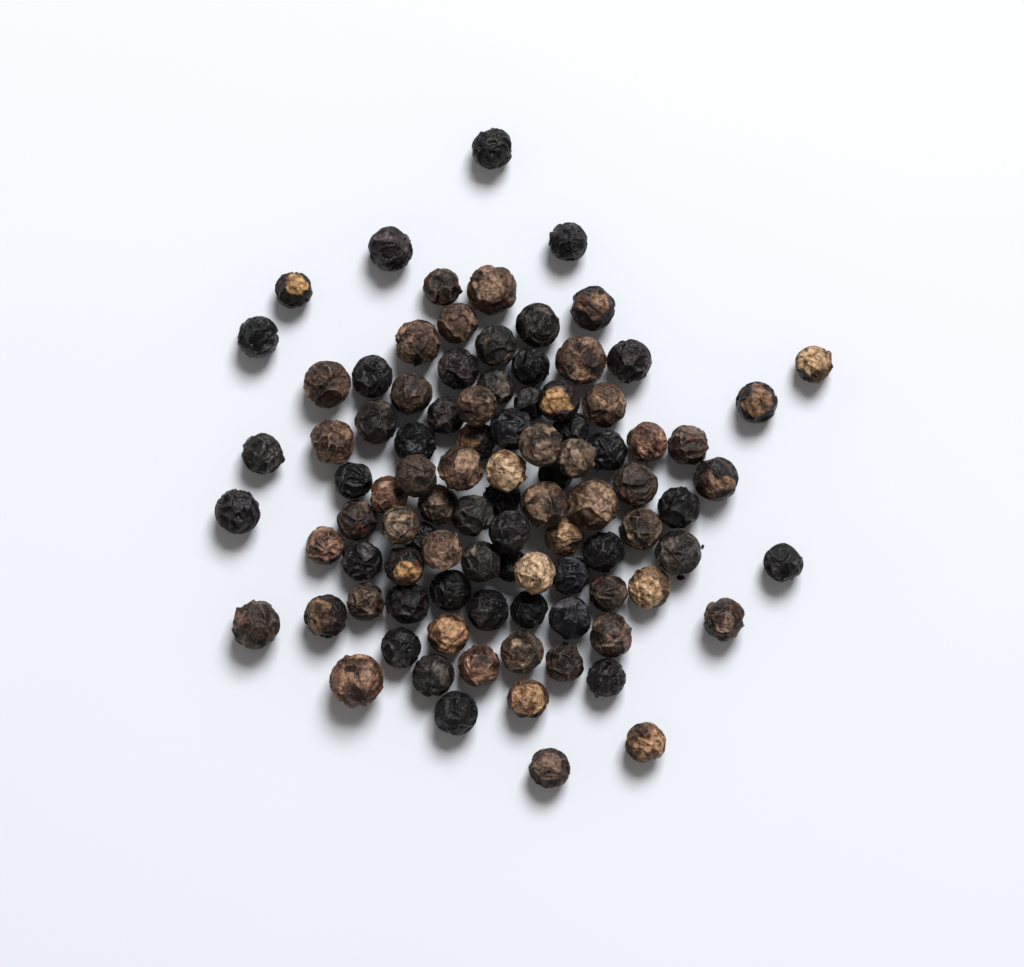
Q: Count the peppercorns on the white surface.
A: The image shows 95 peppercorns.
